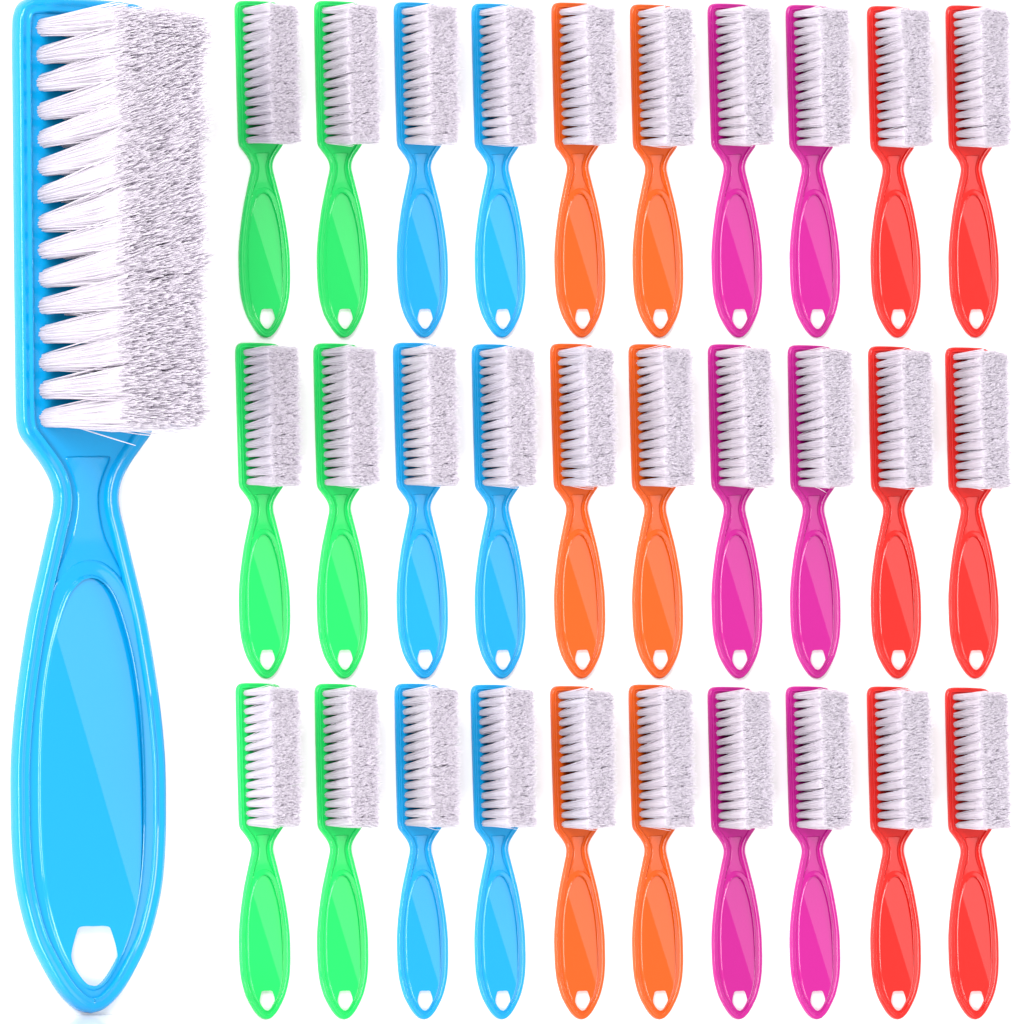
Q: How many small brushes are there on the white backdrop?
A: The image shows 30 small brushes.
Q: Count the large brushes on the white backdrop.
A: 1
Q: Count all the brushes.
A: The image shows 31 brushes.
